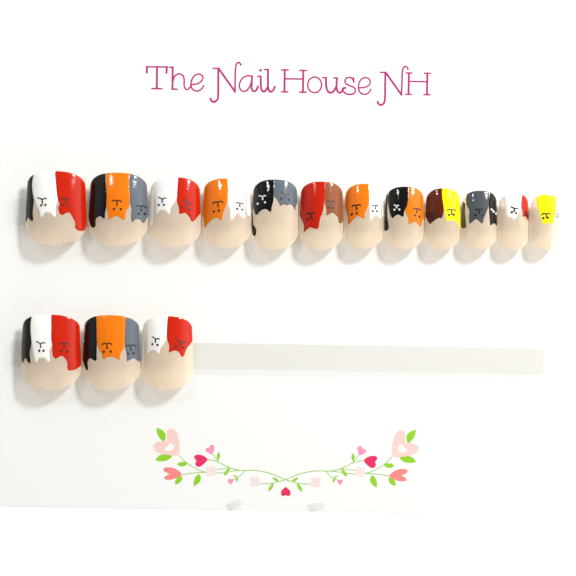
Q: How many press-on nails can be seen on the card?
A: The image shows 15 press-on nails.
